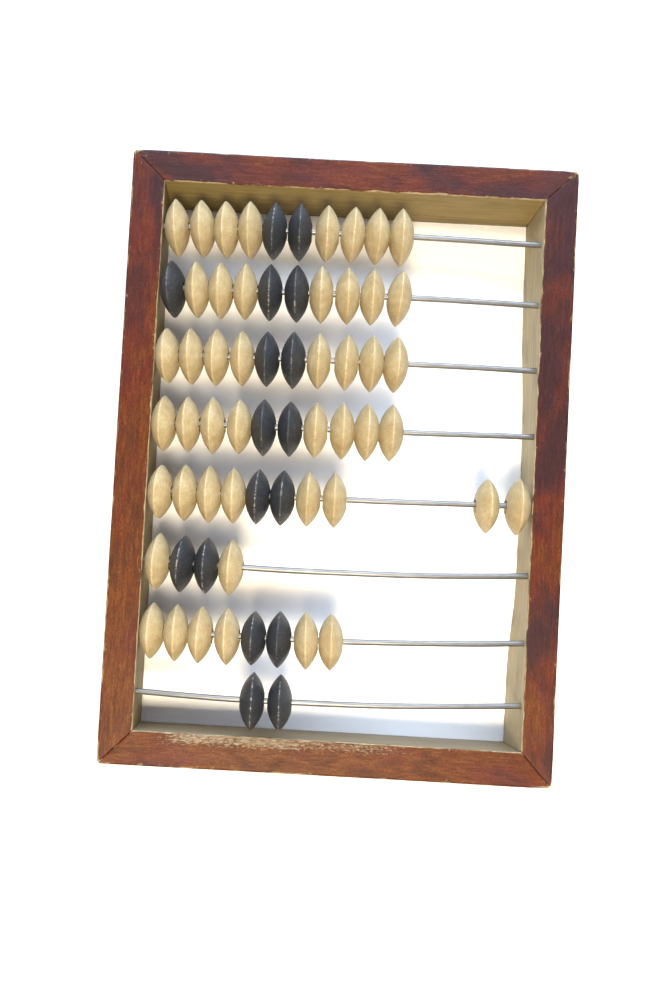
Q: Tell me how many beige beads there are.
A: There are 47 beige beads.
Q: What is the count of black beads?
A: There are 17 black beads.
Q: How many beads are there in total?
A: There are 64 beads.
